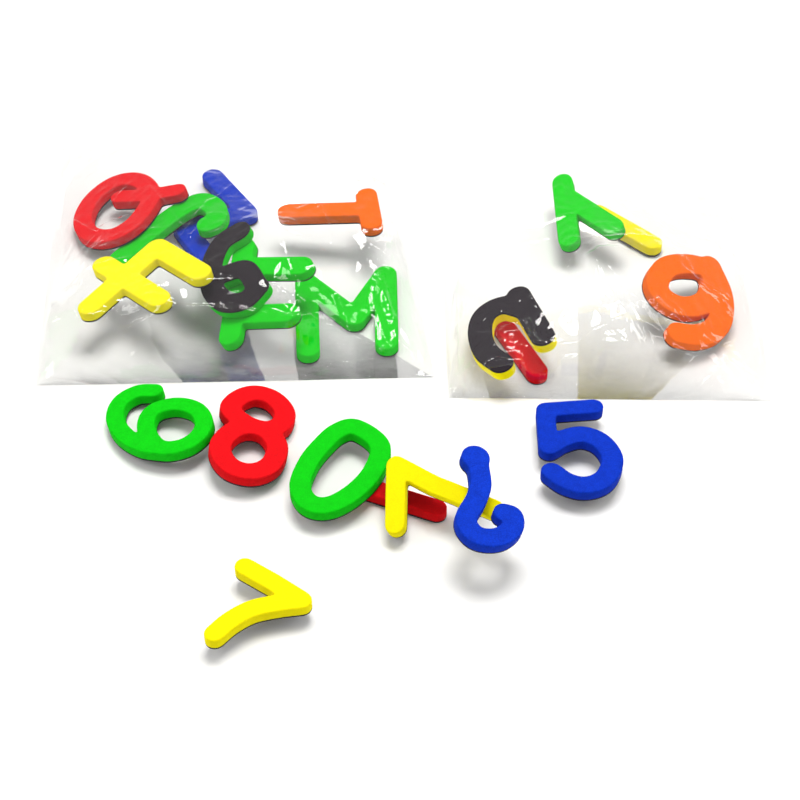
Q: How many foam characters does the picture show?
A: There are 21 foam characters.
